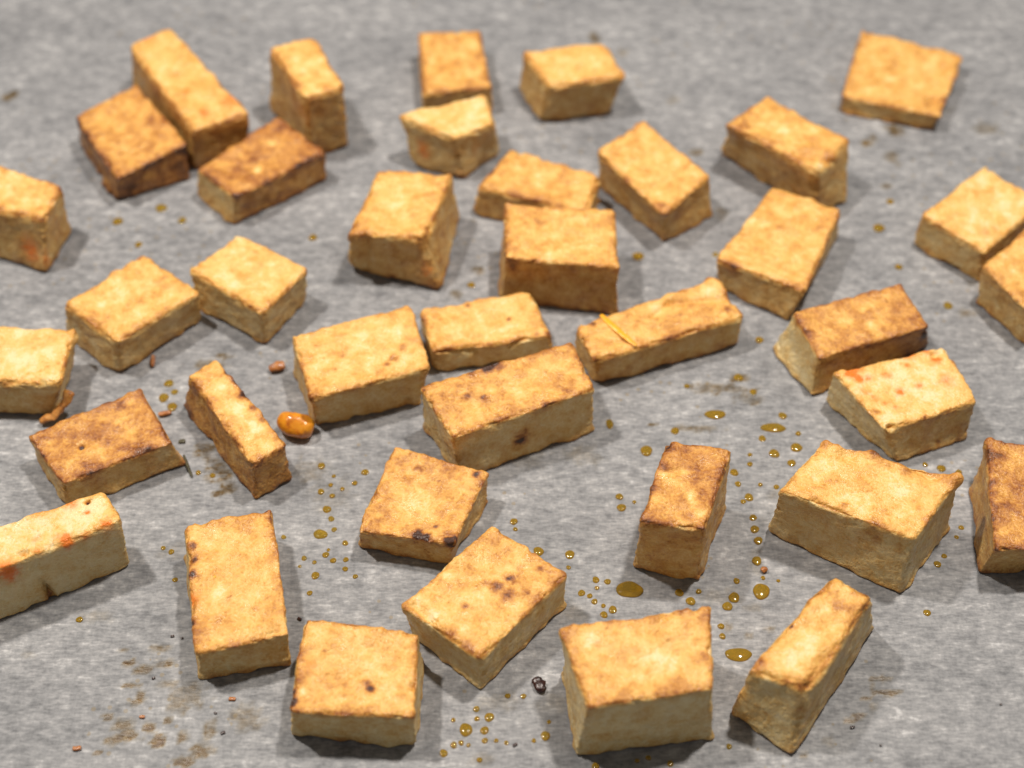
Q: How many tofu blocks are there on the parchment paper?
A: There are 38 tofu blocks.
